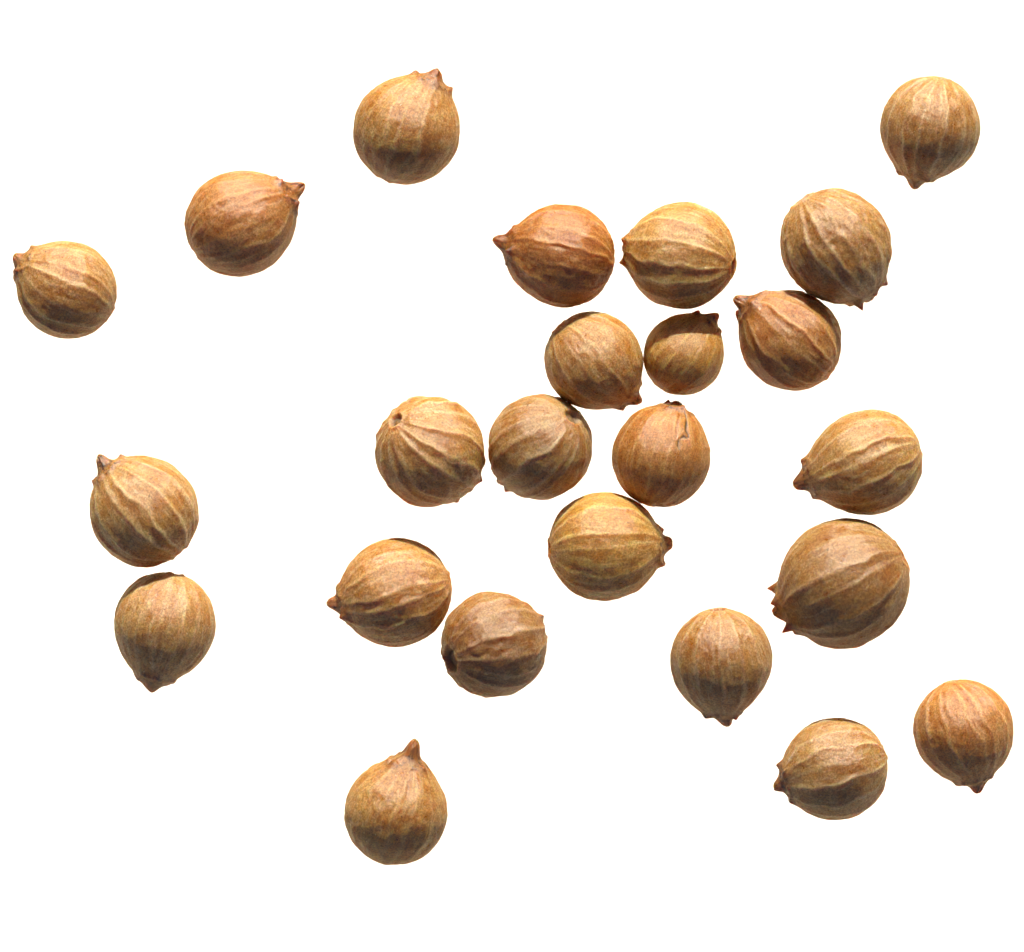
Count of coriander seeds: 24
